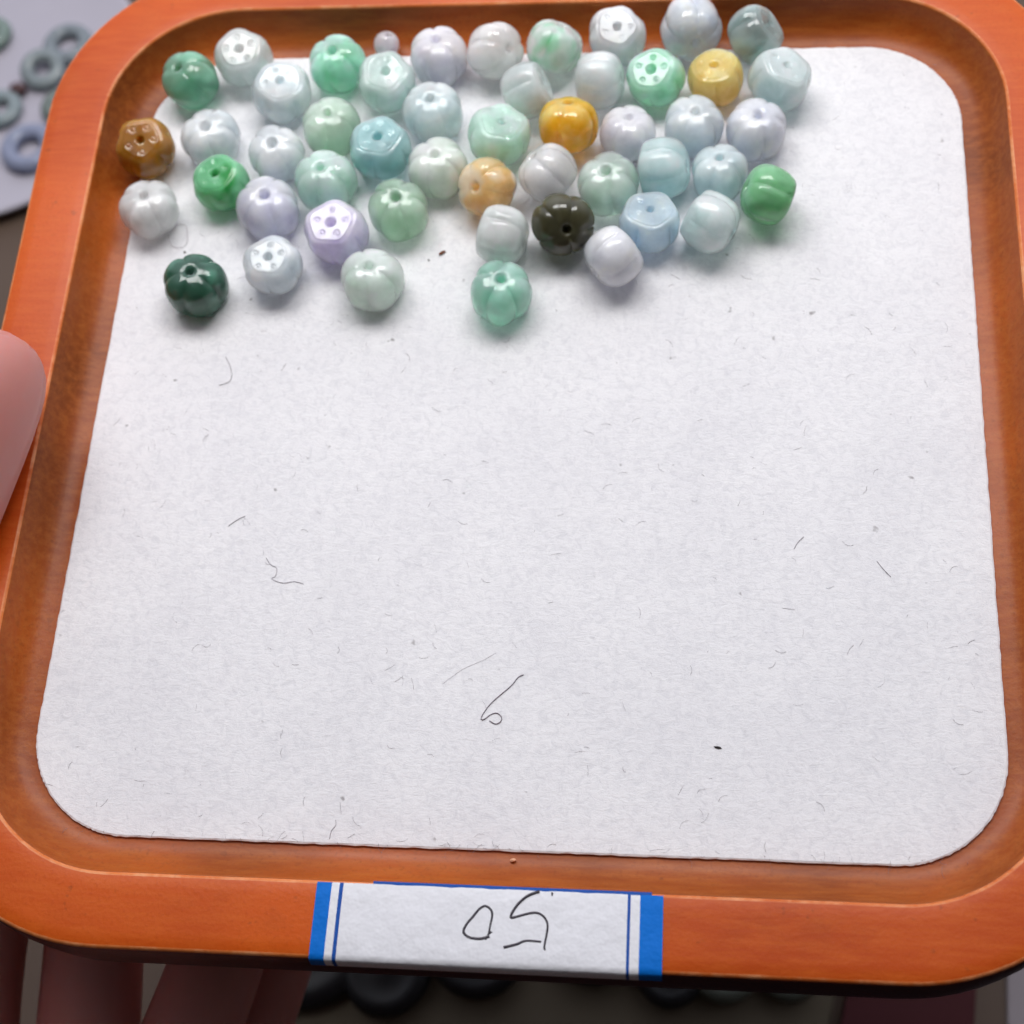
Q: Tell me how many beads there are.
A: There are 50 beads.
